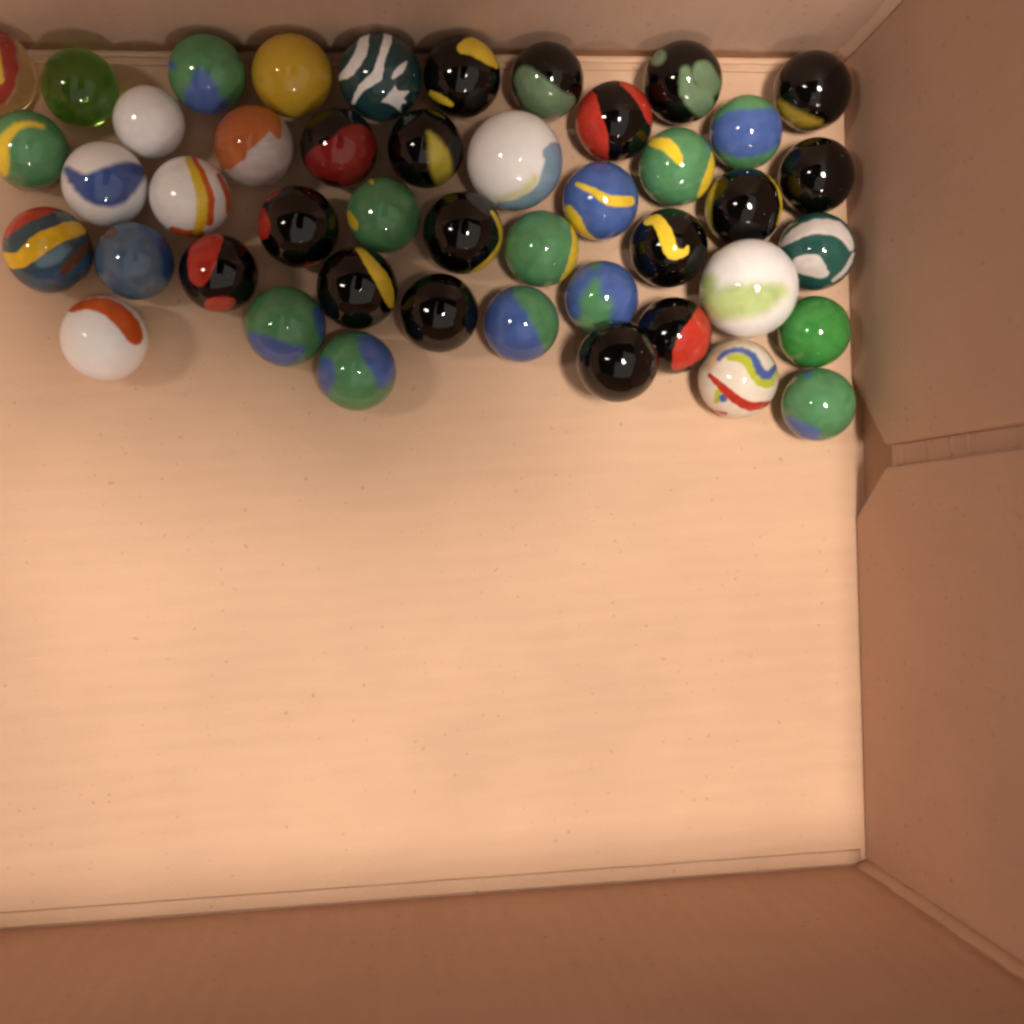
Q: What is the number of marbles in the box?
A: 45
